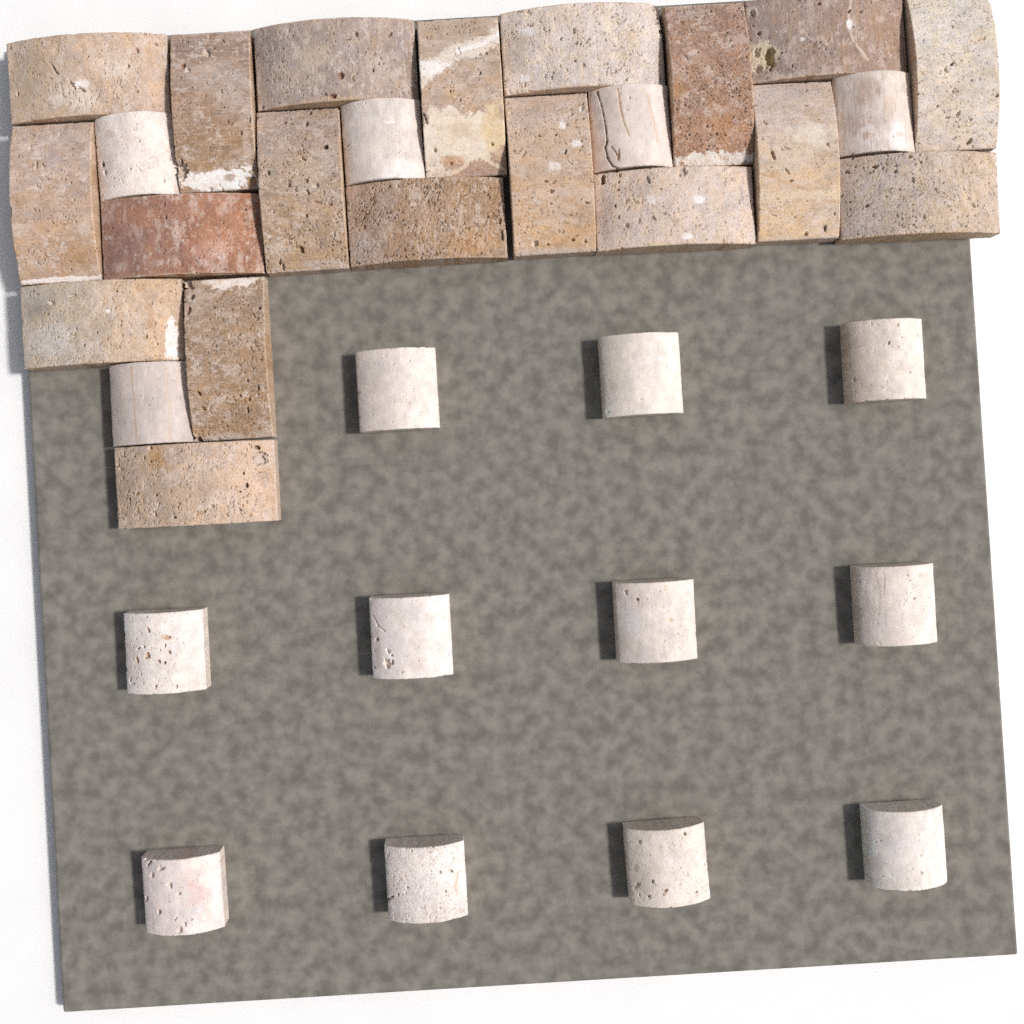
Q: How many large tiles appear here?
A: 19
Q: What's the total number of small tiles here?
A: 16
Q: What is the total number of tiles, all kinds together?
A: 35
